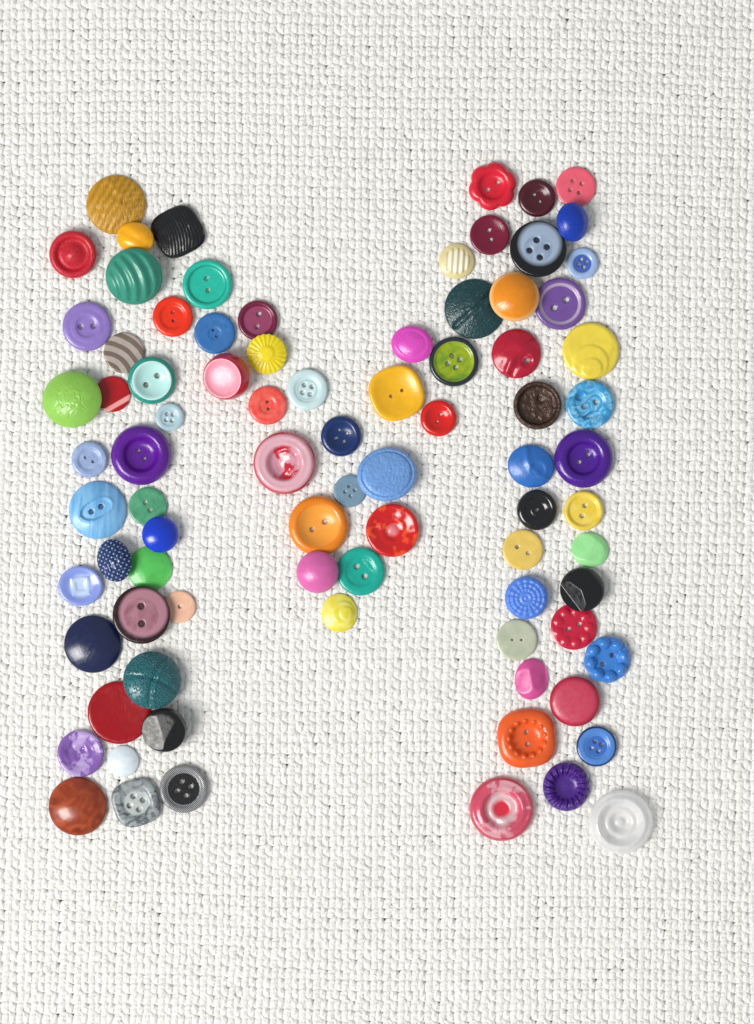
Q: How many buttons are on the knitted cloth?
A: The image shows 84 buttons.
